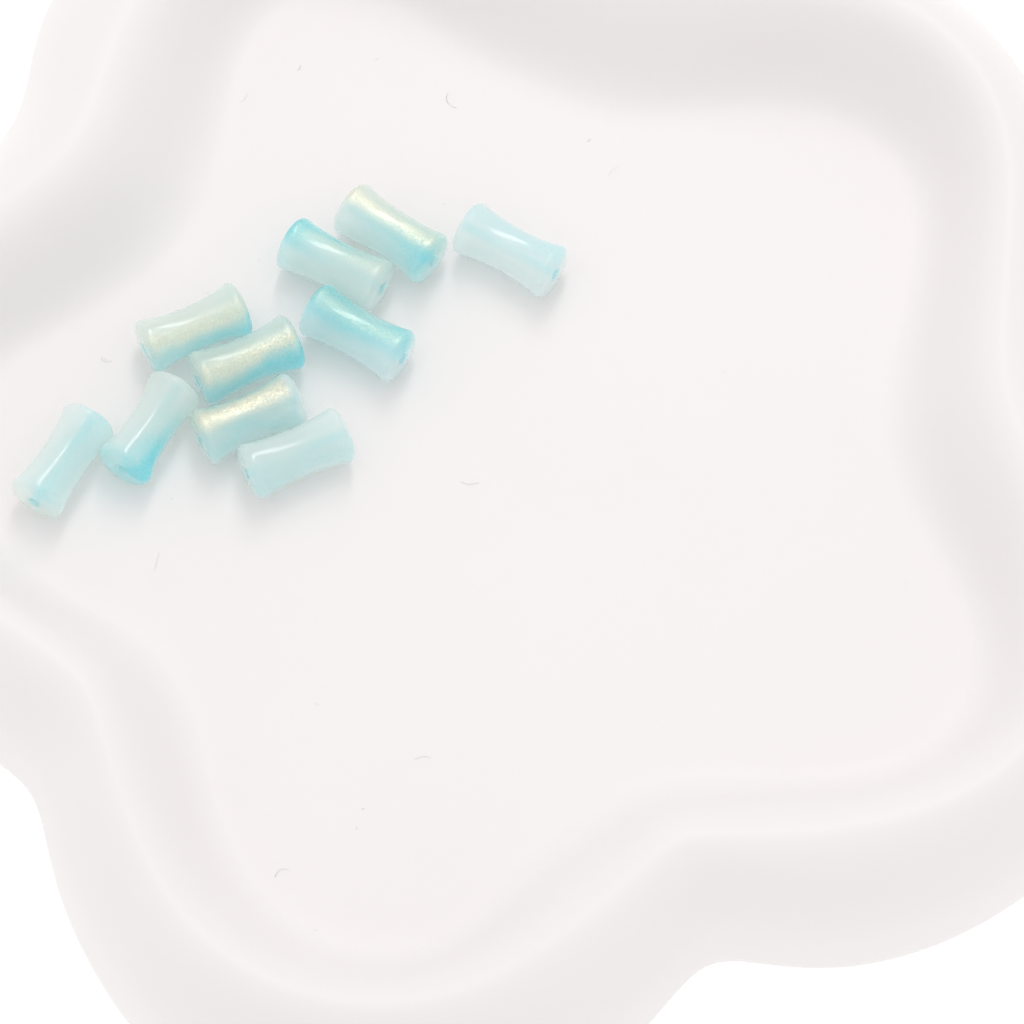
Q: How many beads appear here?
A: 10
